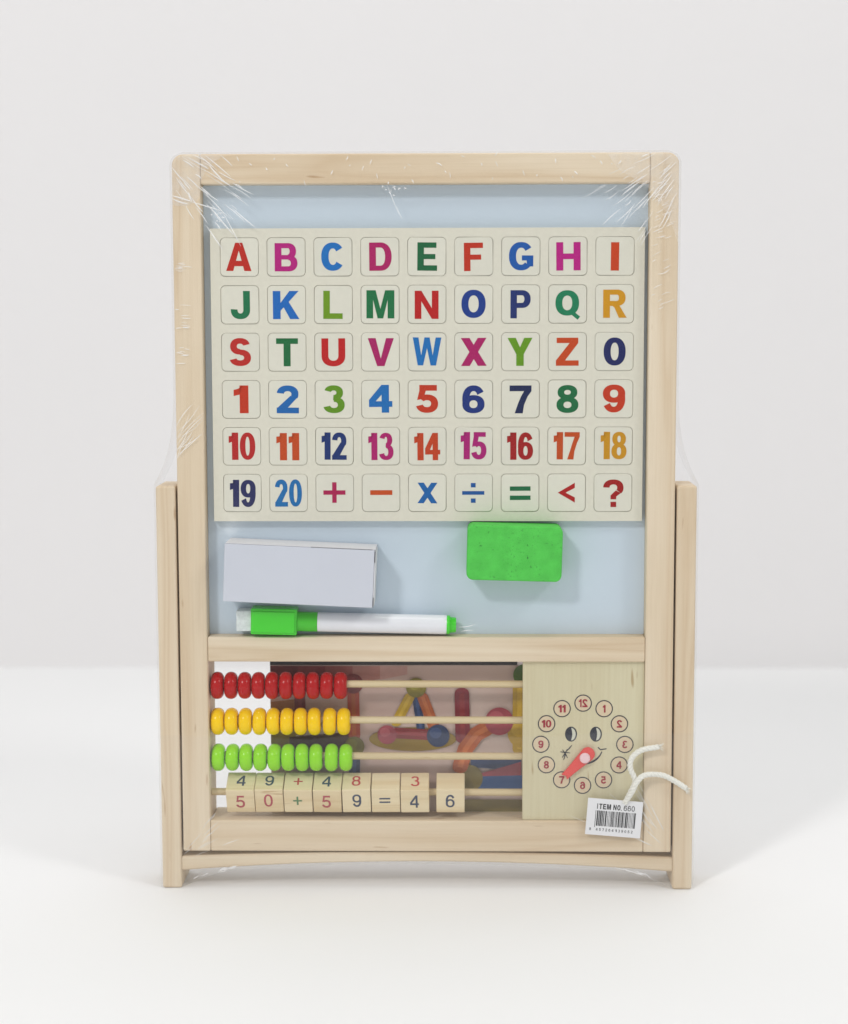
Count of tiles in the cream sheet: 54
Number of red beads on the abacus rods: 10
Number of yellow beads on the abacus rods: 10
